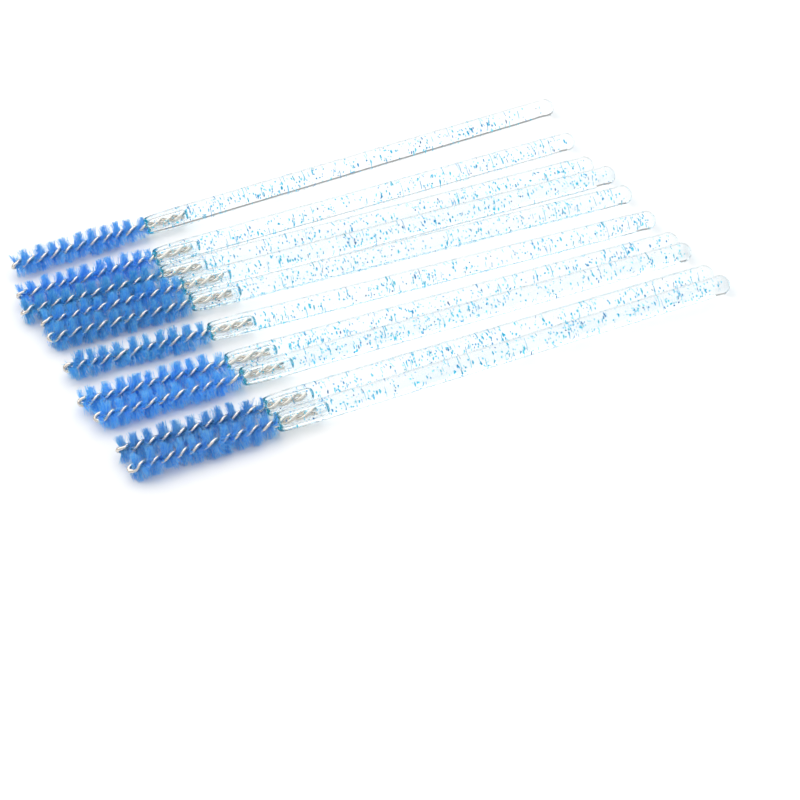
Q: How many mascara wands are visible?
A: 10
